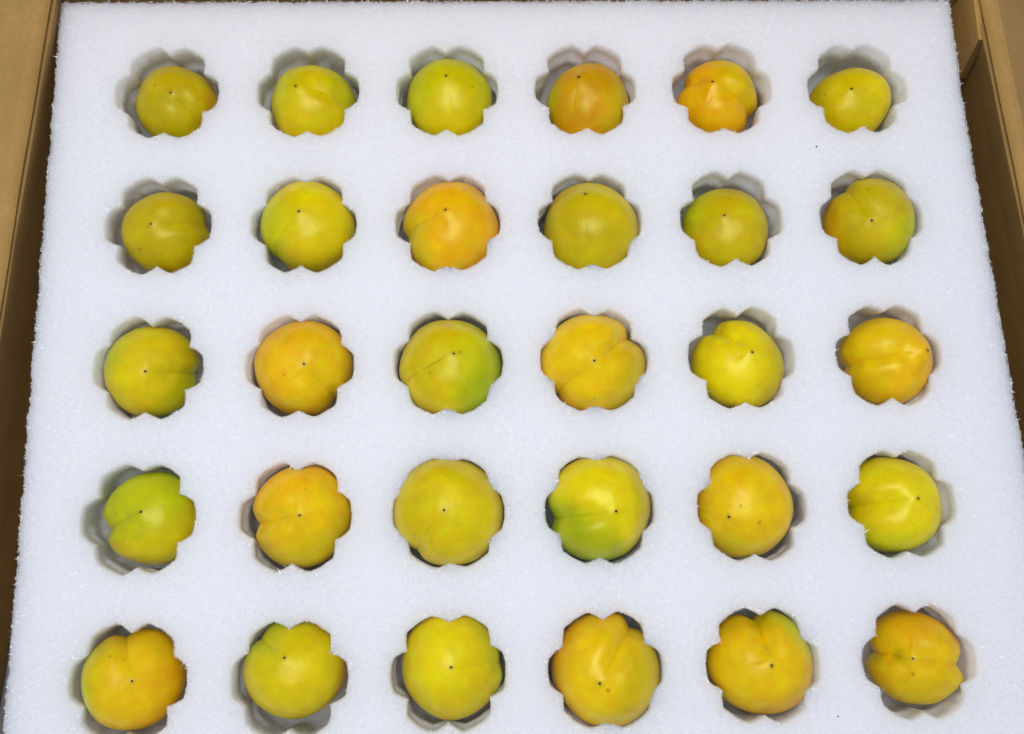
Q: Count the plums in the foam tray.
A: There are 30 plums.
